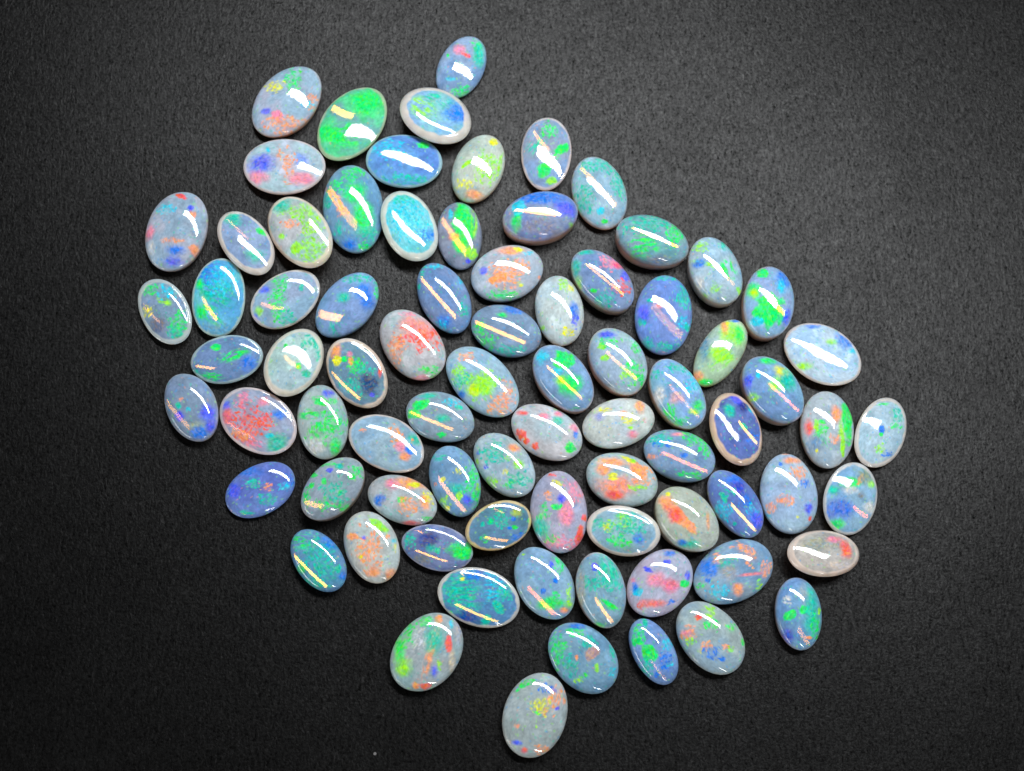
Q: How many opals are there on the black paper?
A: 79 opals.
